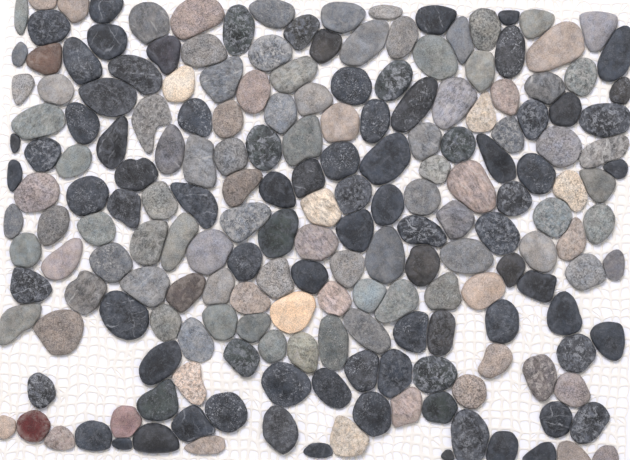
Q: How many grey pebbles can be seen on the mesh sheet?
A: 74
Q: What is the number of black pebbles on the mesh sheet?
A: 85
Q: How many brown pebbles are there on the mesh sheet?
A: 30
